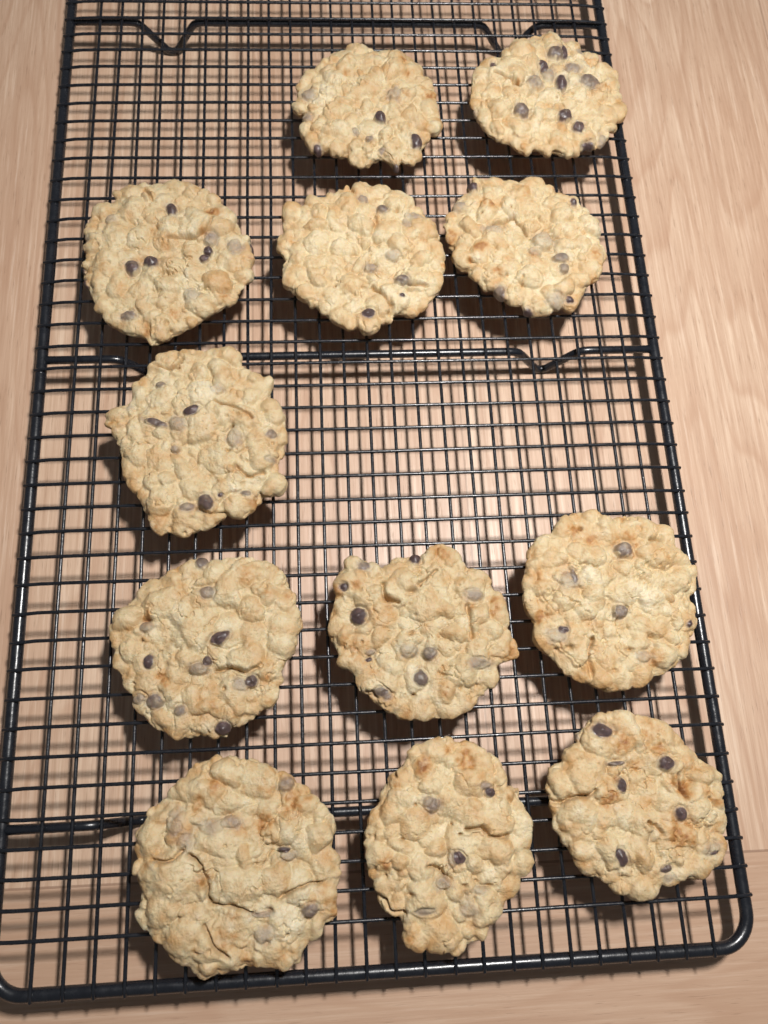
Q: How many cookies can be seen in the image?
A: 12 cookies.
